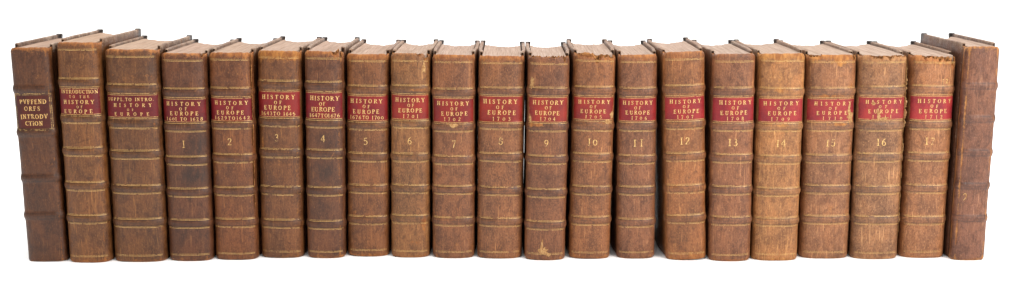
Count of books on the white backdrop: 21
